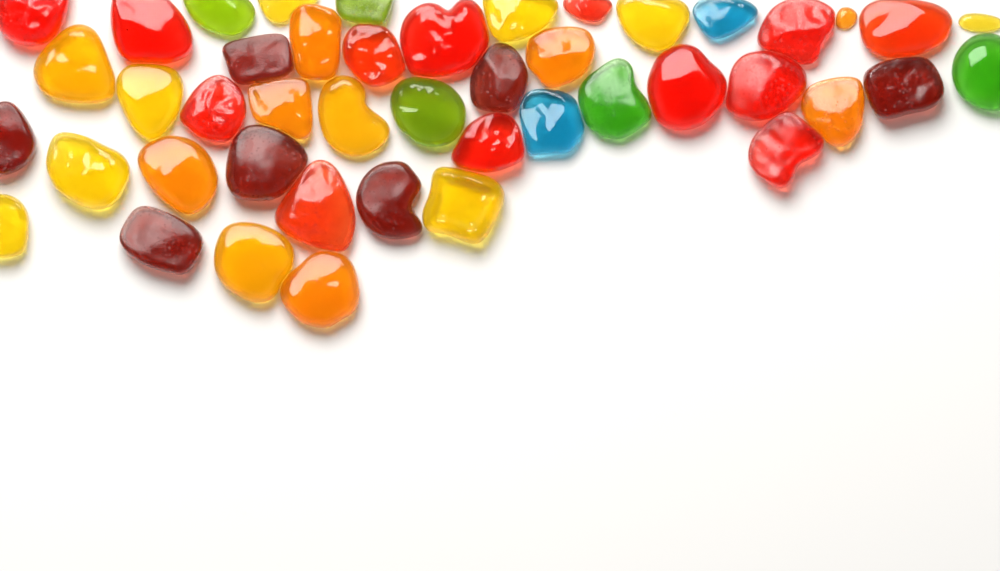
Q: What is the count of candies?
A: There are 45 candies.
